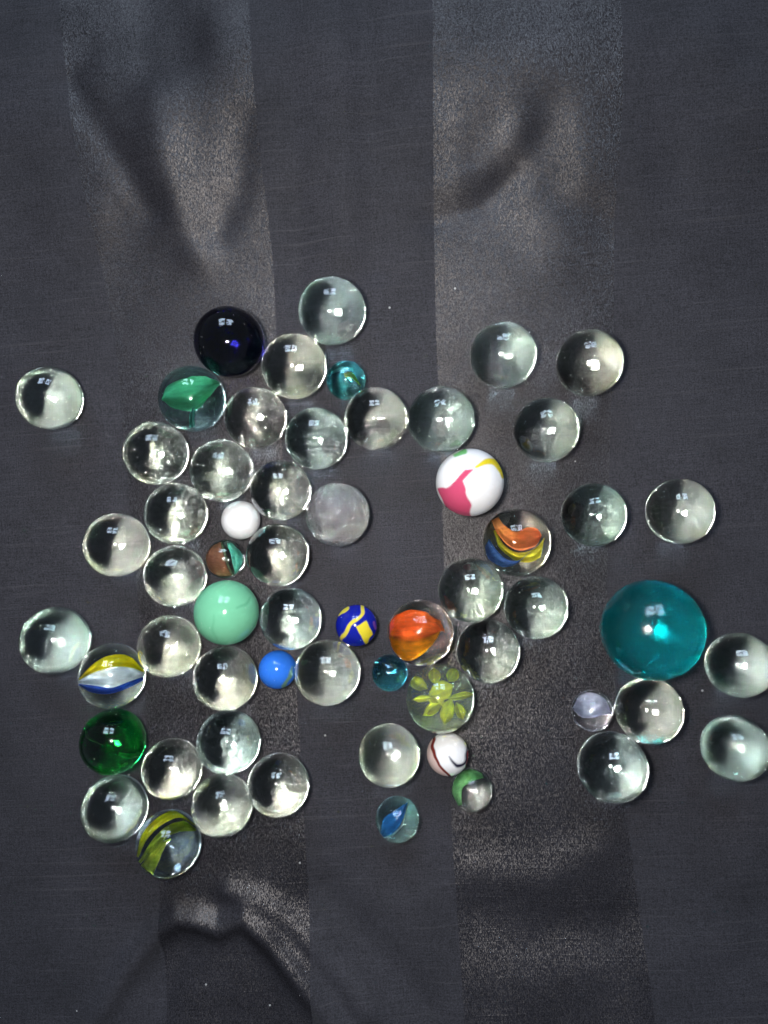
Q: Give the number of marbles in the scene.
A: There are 59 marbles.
